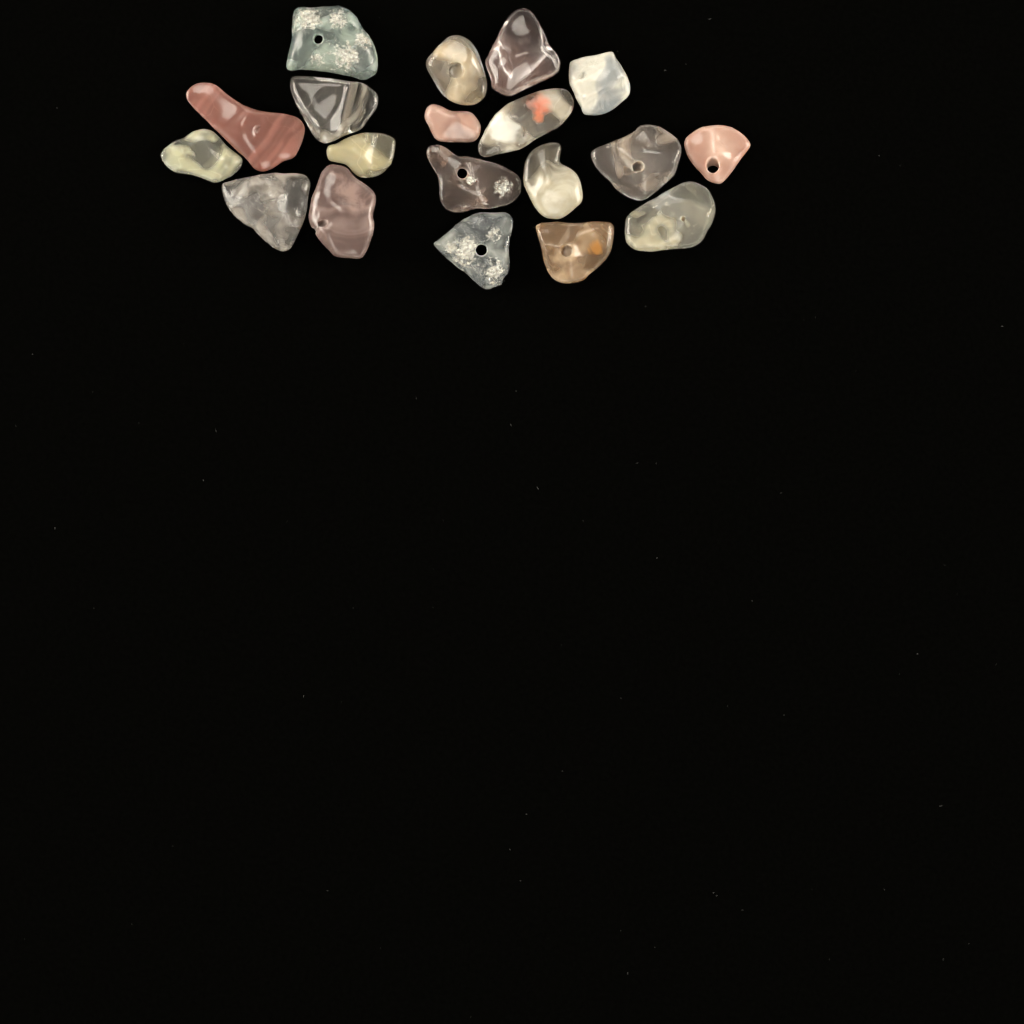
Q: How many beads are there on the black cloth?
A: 19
